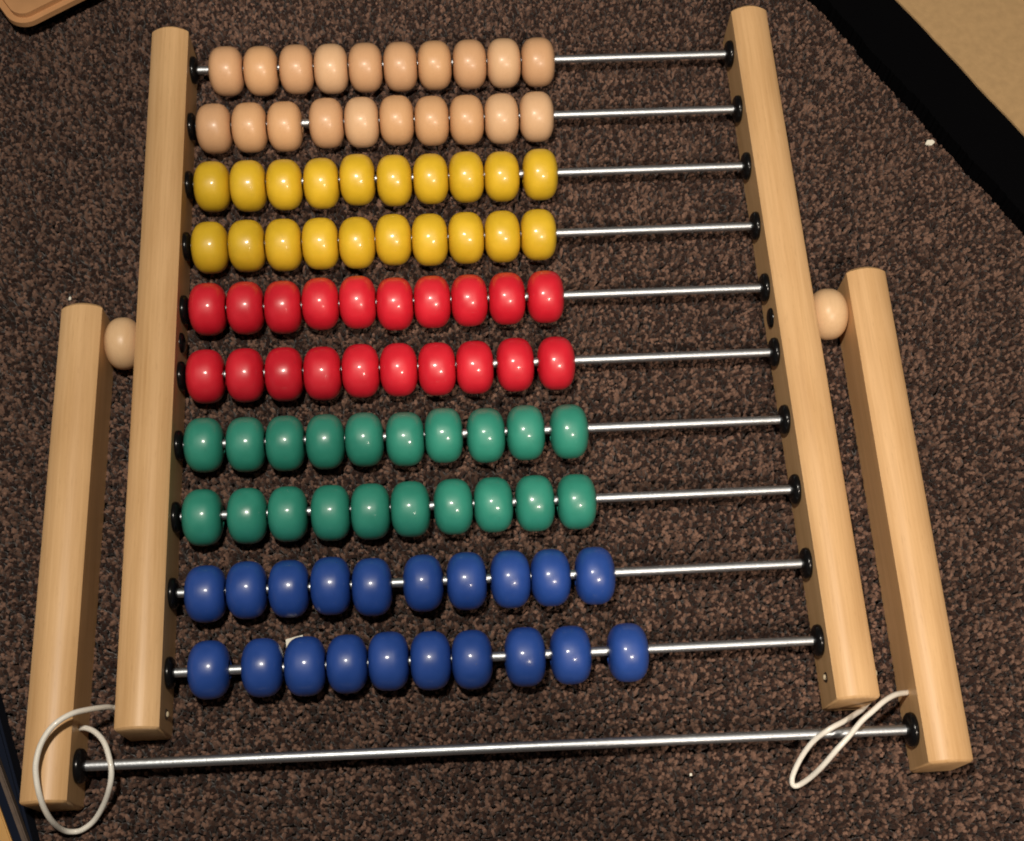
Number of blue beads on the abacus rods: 20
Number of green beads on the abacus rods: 20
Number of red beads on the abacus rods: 20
